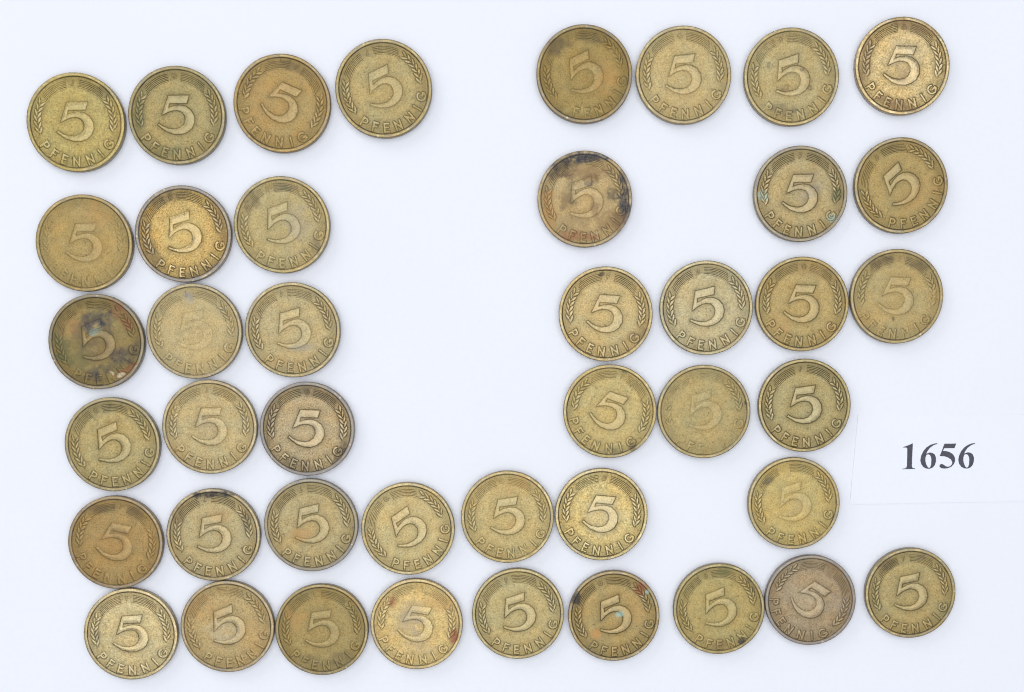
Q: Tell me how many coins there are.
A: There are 43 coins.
